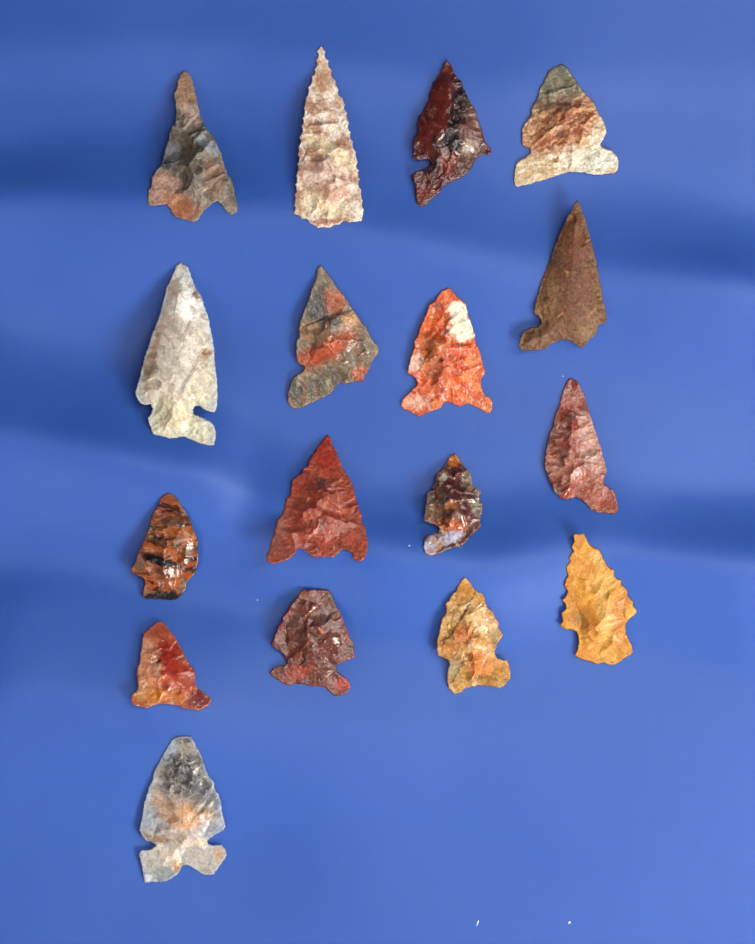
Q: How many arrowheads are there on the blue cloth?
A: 17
